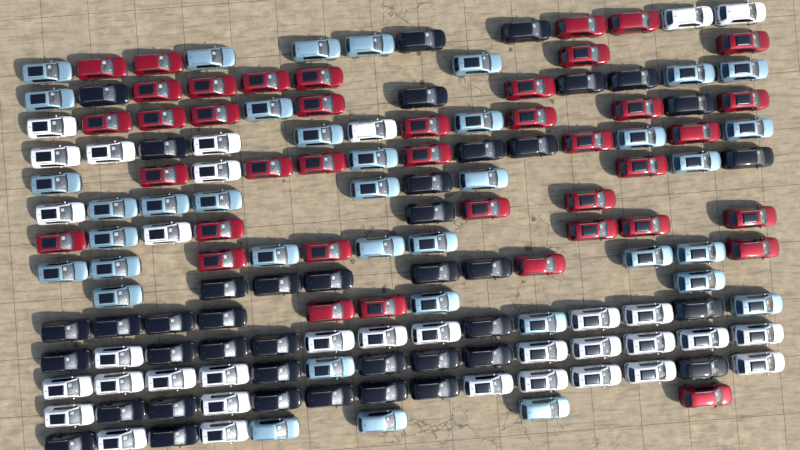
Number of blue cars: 38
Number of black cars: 41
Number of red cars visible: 40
